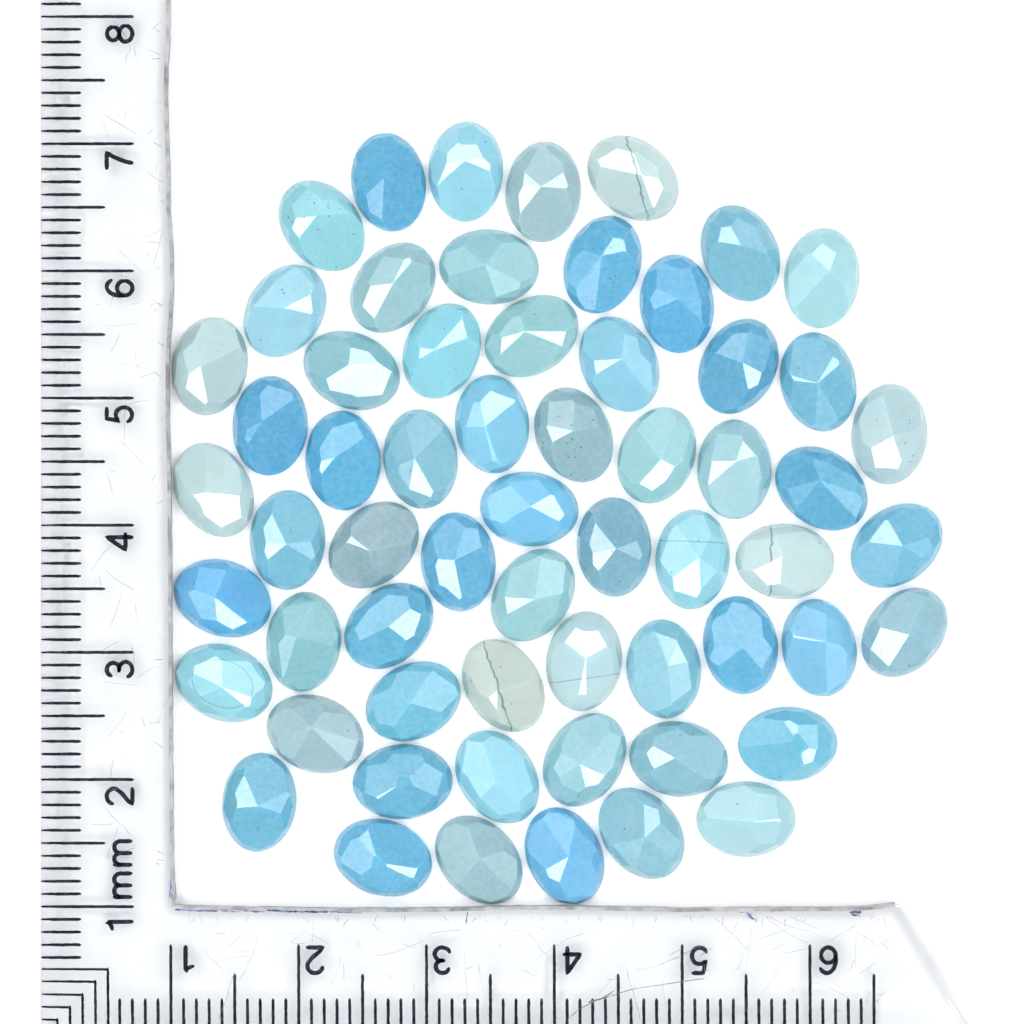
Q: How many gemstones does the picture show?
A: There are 61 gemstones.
